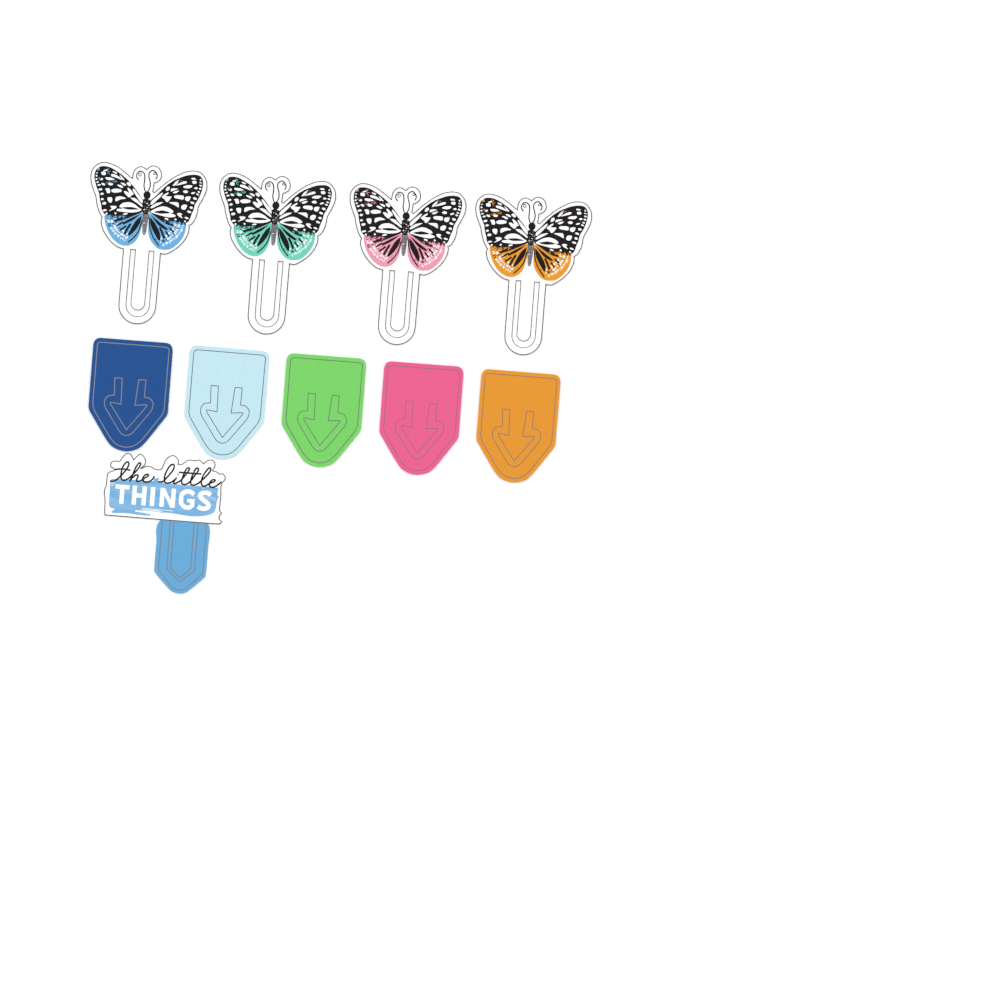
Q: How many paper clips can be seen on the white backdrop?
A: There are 10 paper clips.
